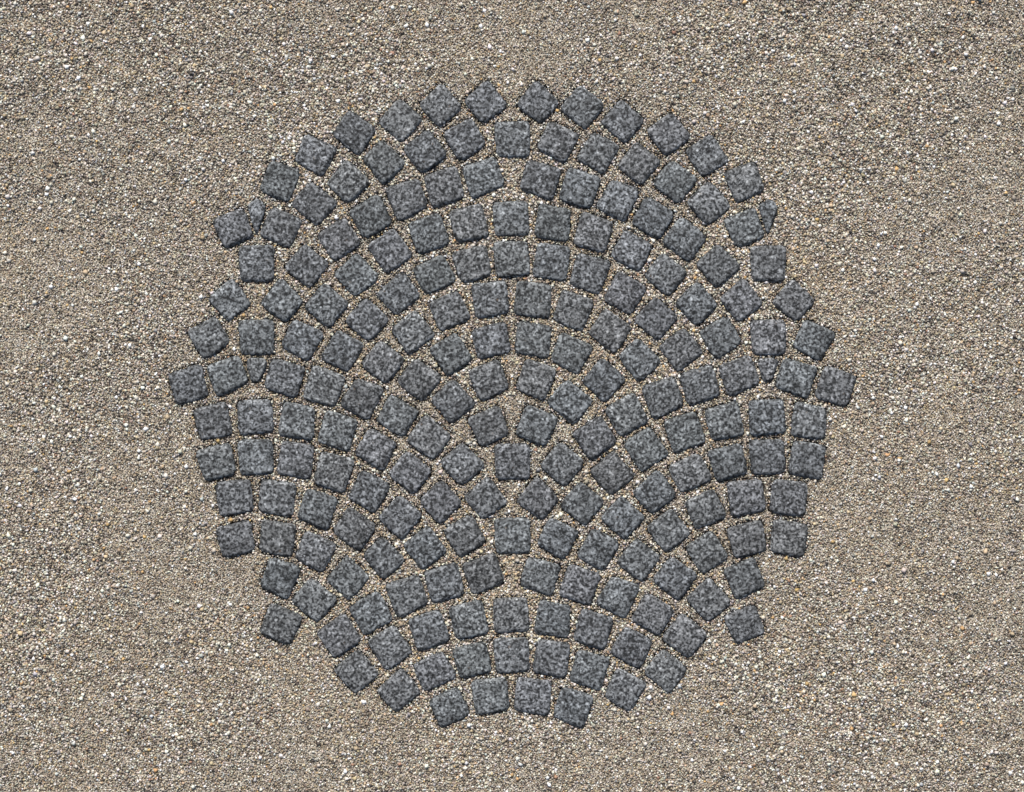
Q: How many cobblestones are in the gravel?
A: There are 200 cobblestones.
